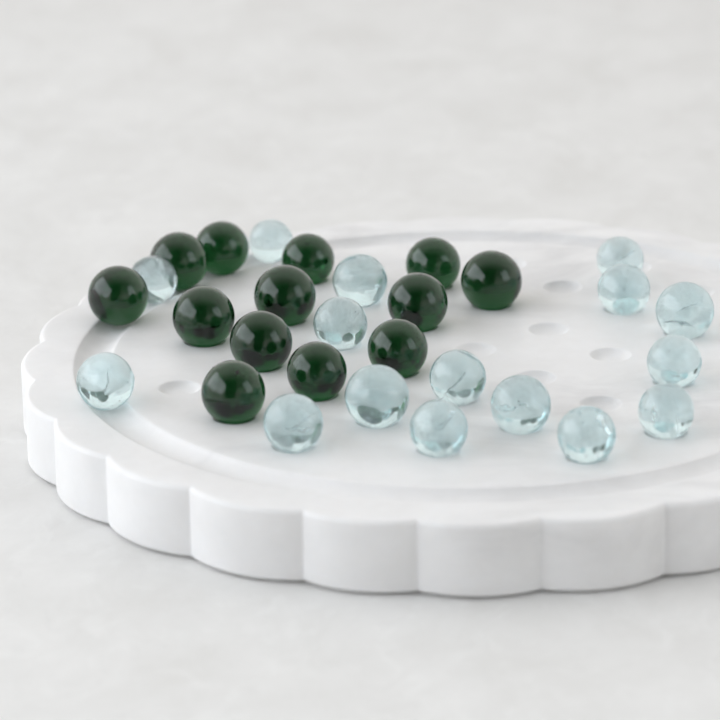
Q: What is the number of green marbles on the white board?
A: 13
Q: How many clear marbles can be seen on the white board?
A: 16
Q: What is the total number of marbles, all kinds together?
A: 29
